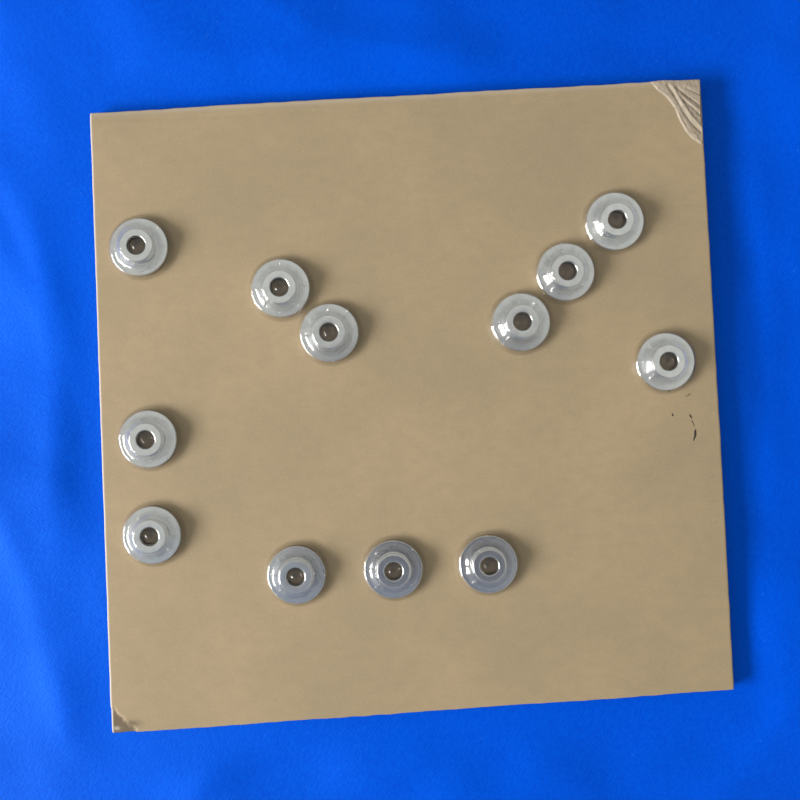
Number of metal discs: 12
